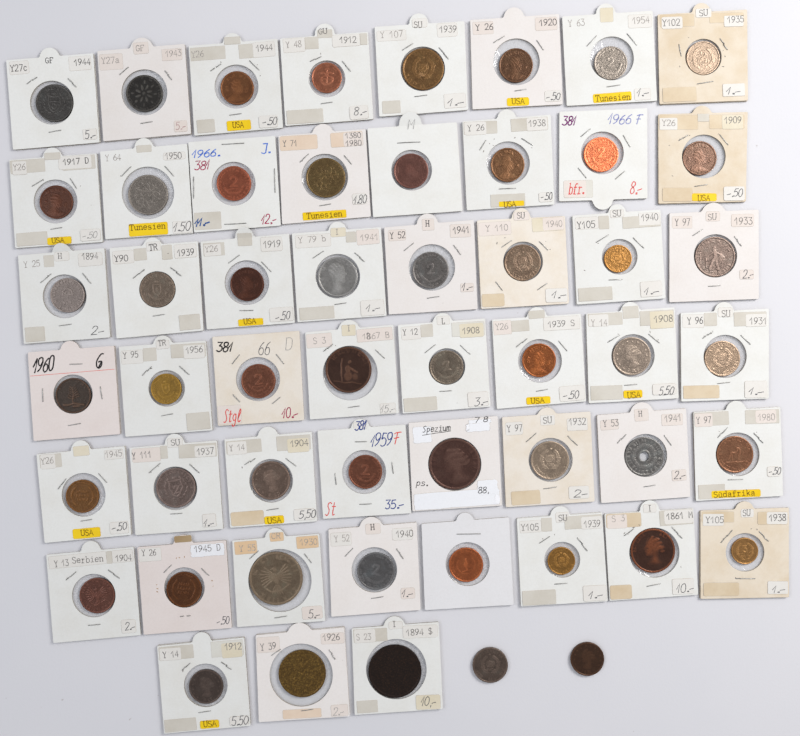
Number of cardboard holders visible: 51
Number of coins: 53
